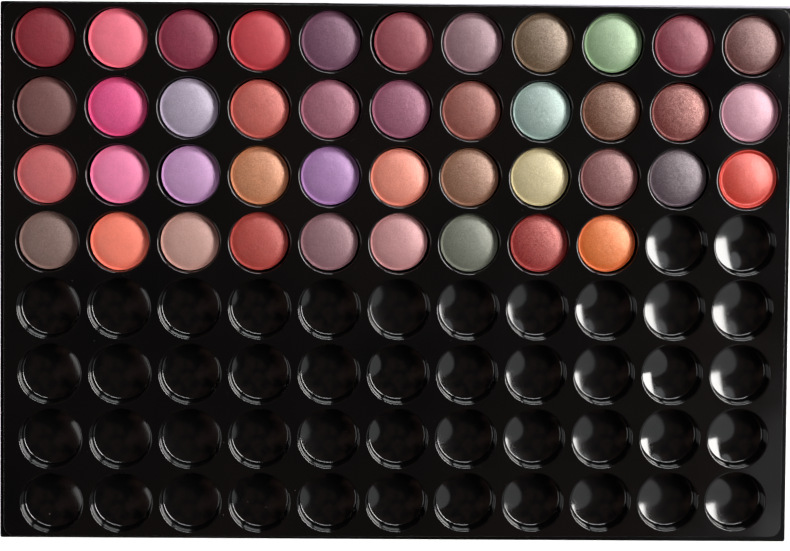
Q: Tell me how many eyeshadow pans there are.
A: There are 42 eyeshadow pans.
